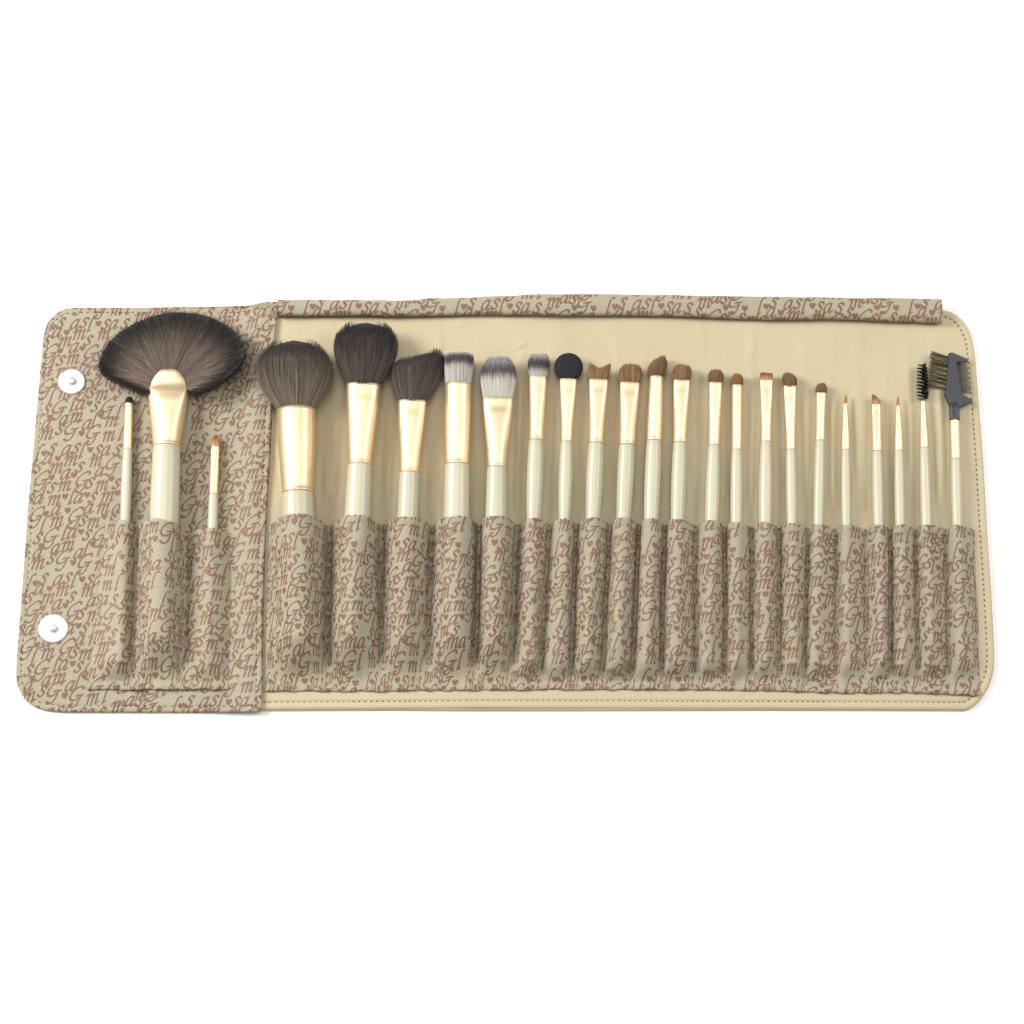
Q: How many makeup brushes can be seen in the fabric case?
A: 24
